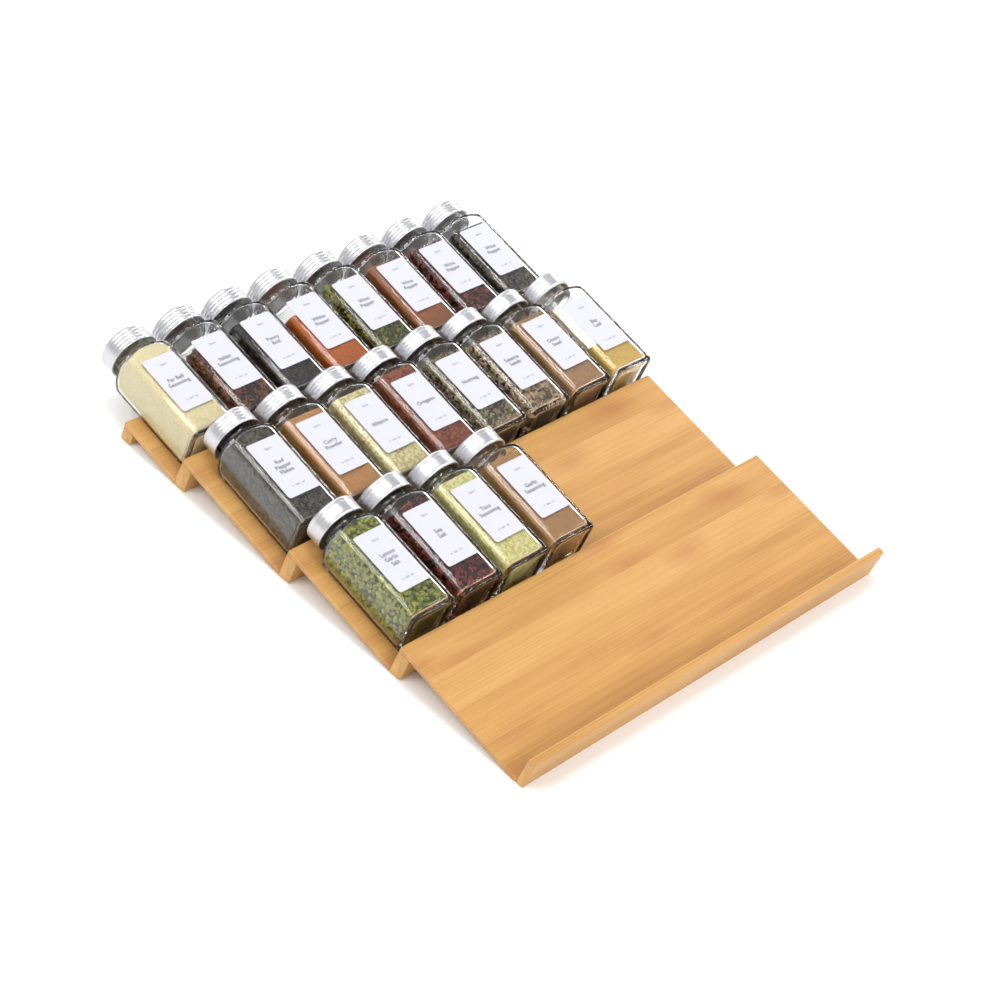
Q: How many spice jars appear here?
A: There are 20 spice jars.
